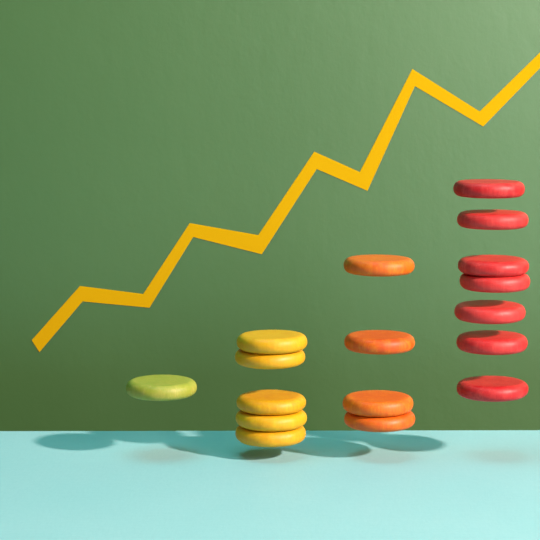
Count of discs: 17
